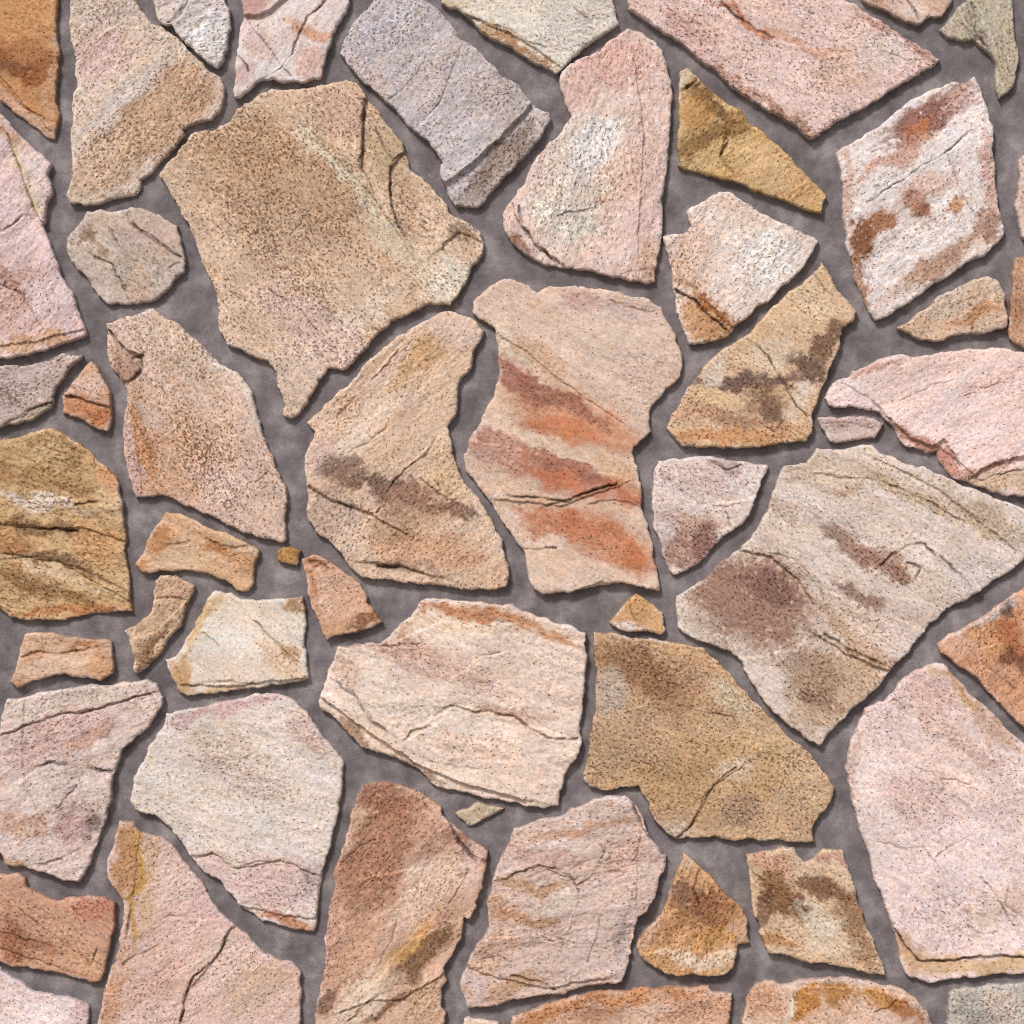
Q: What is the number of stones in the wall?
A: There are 55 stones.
